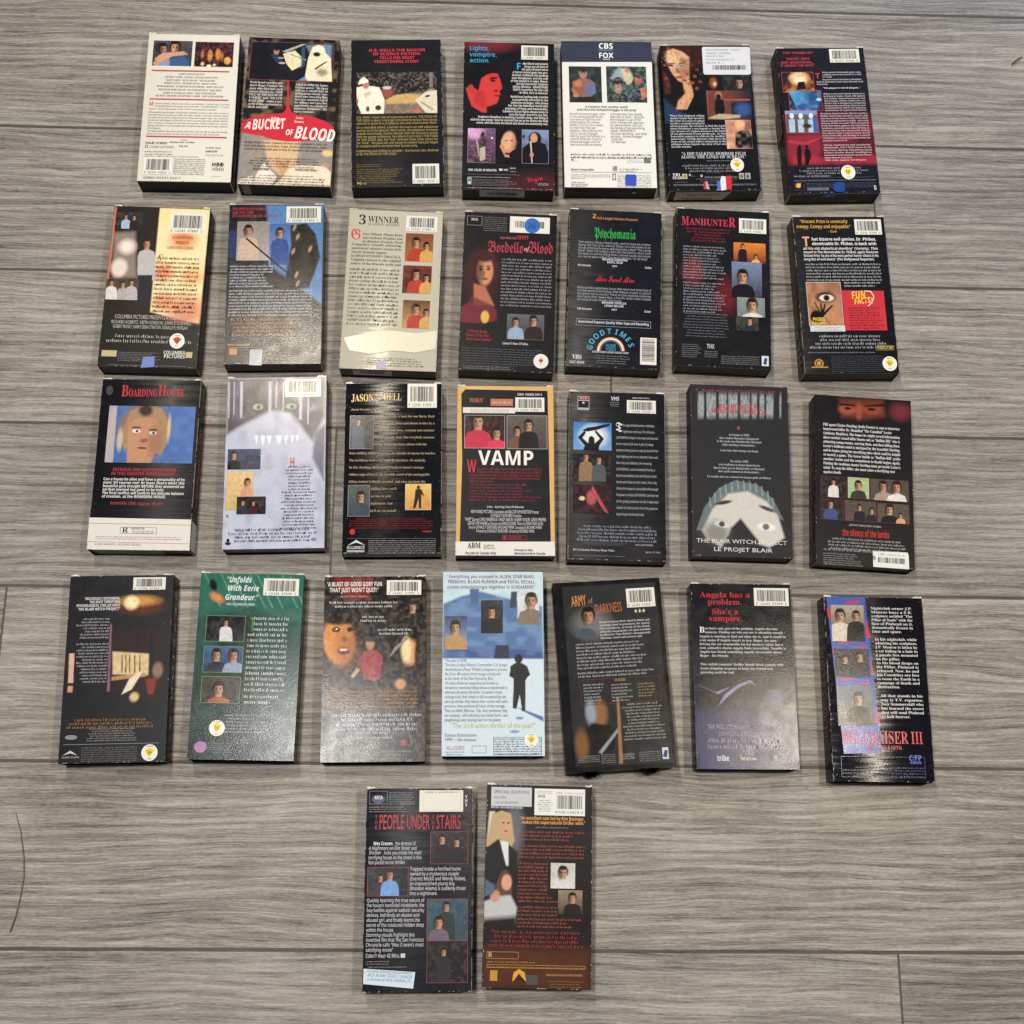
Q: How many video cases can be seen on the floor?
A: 30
